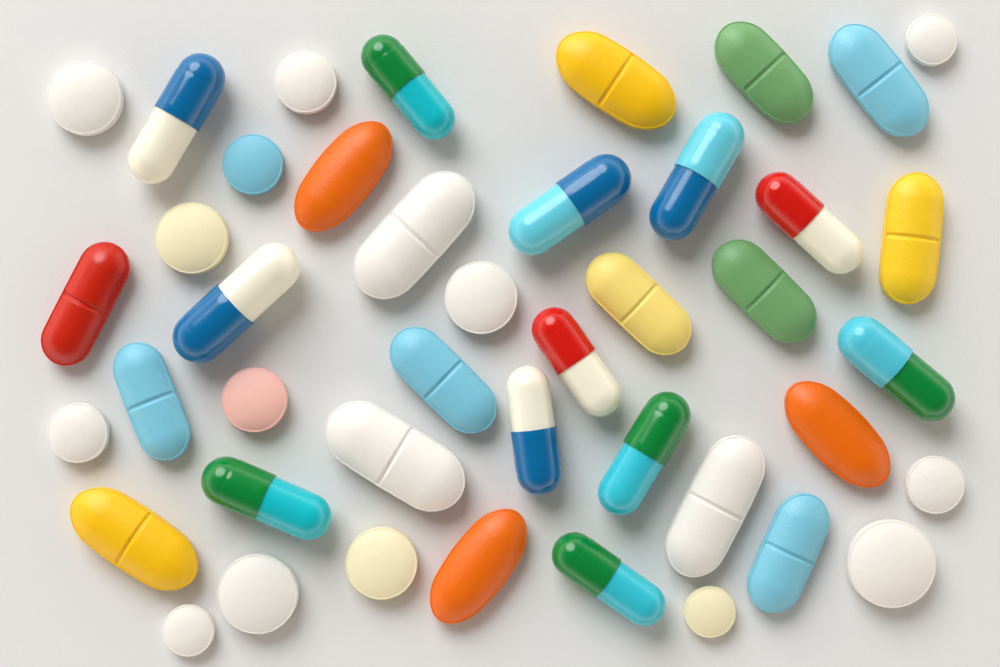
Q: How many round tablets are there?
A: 14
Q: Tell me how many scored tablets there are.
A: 14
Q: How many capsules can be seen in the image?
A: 12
